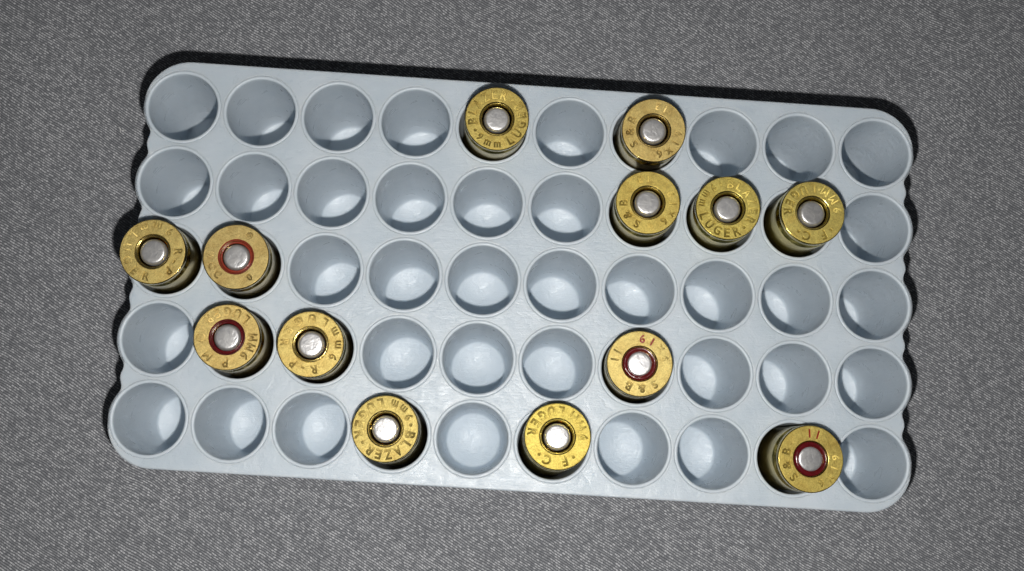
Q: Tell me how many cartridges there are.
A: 13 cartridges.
